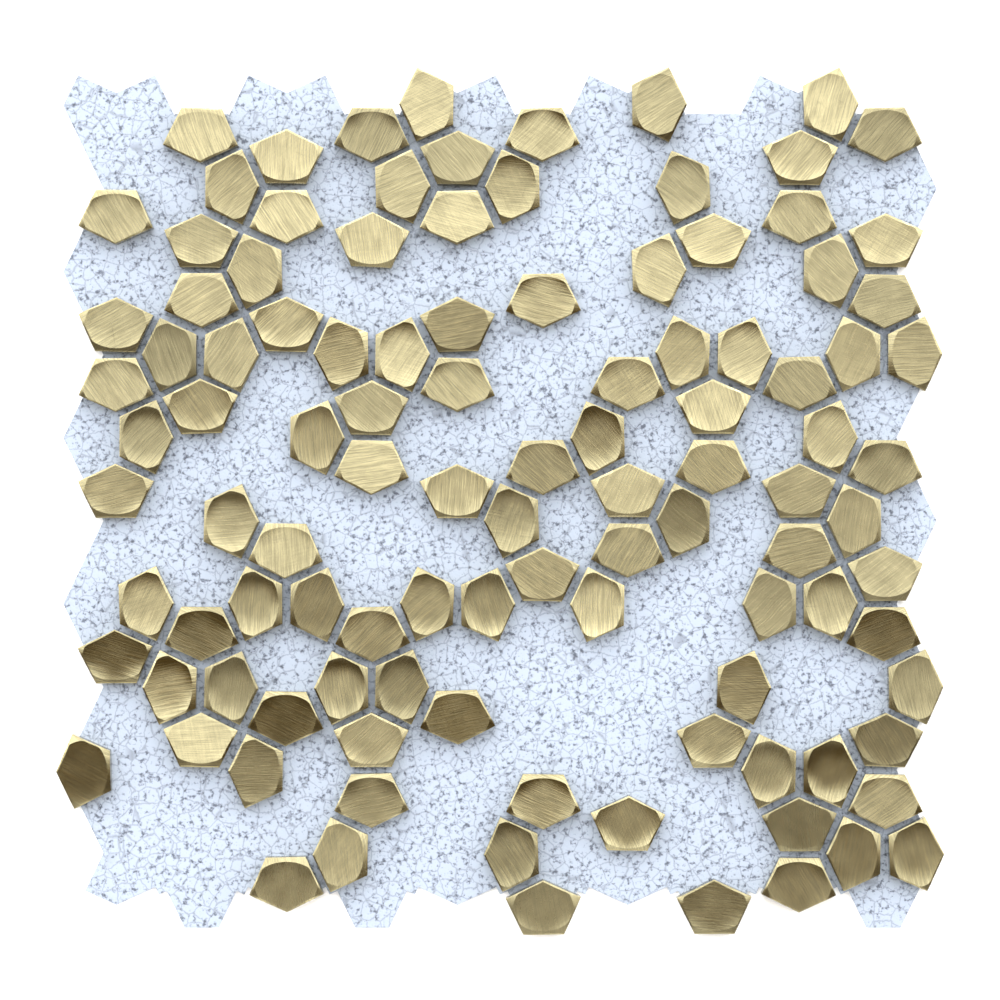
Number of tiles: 108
